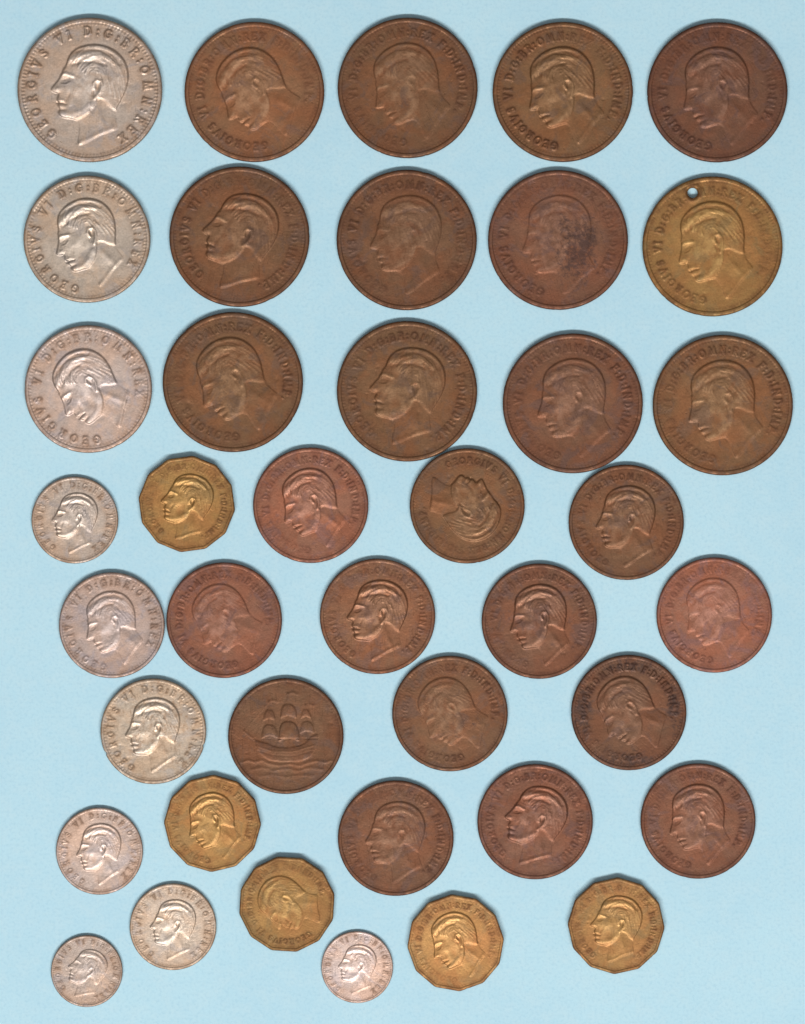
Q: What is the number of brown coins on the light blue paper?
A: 24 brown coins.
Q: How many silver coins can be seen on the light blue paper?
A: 10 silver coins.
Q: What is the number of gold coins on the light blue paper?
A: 6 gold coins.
